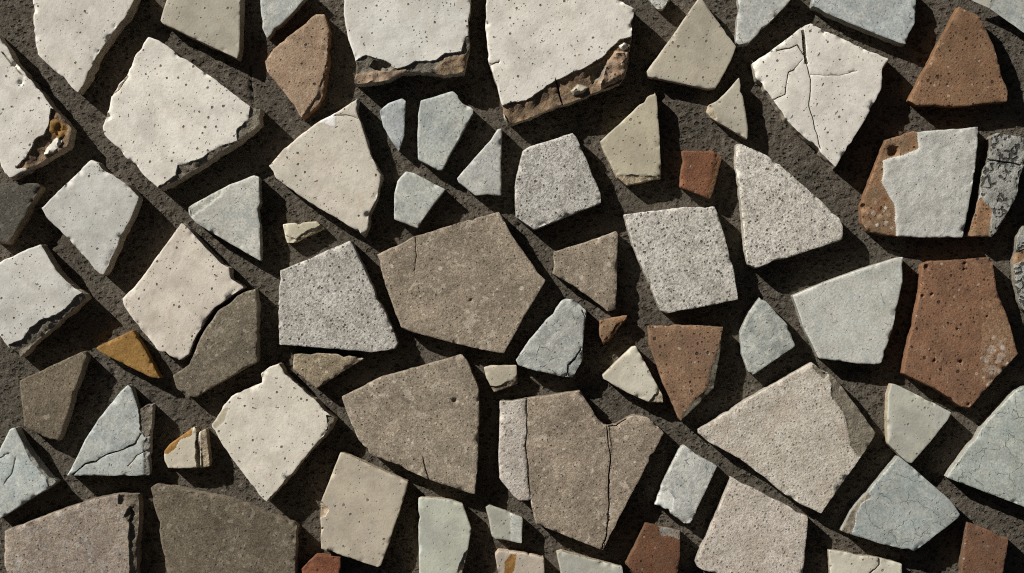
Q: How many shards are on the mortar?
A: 73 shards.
